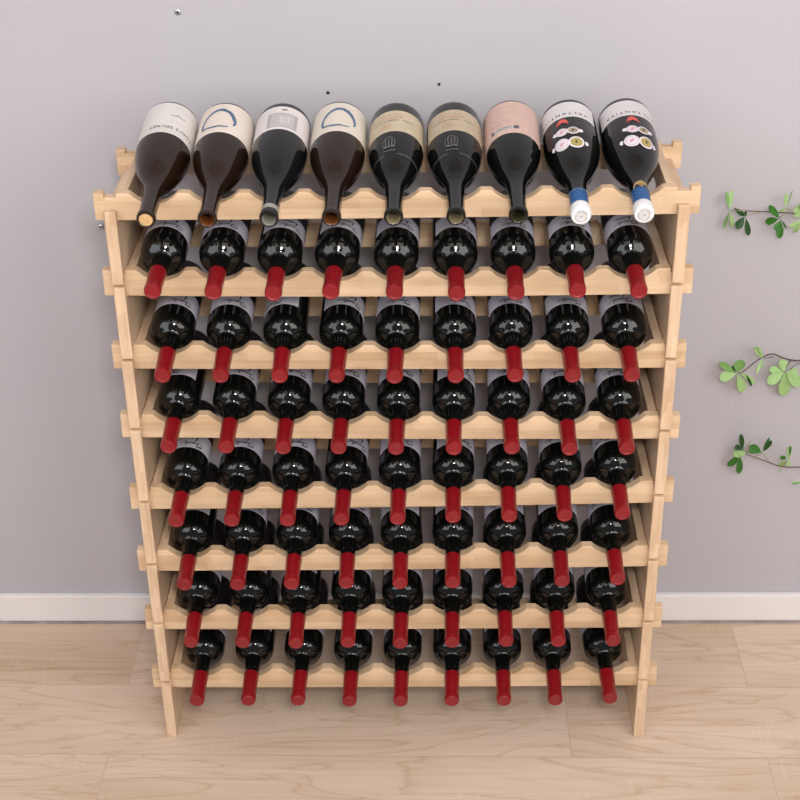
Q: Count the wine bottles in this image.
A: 72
